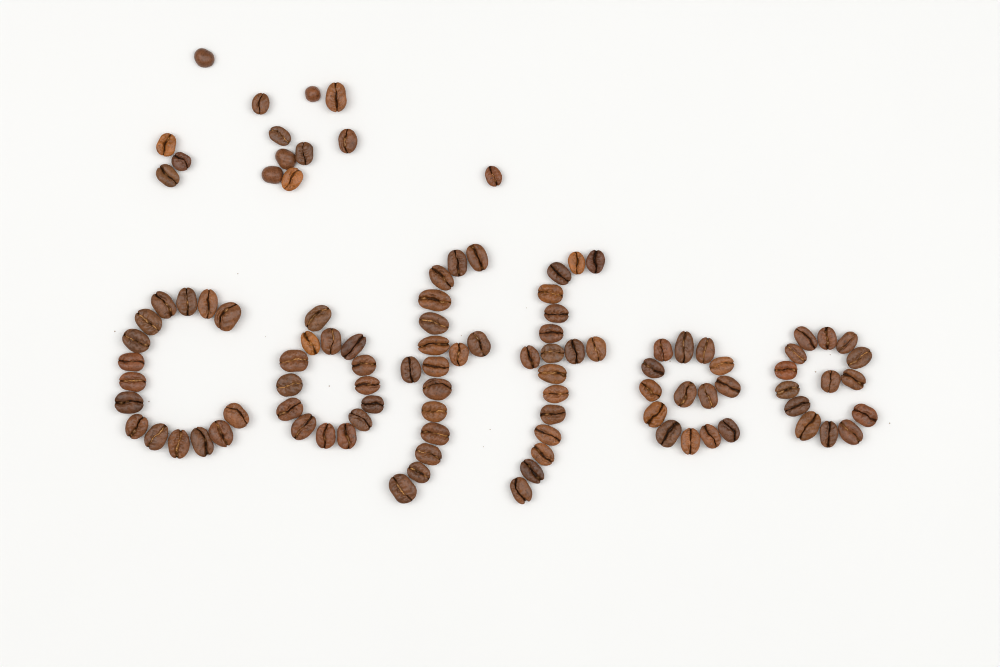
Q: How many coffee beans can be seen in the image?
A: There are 104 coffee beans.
